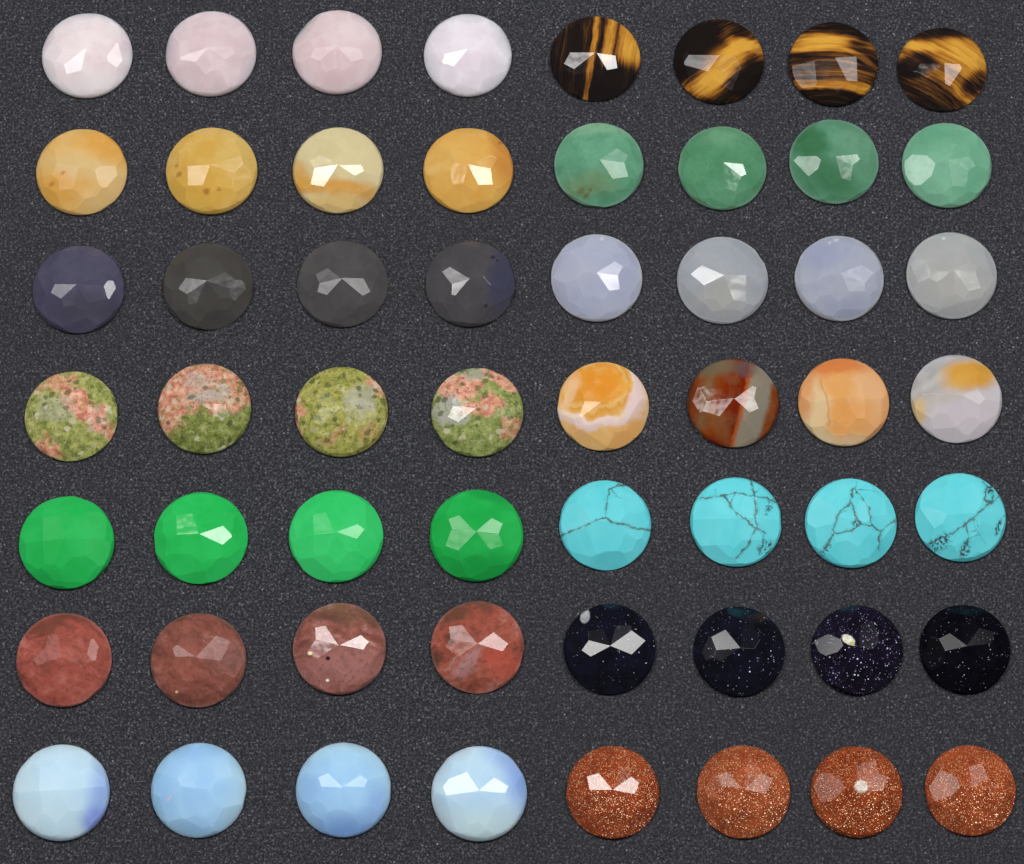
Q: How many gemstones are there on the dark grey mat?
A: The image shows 56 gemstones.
